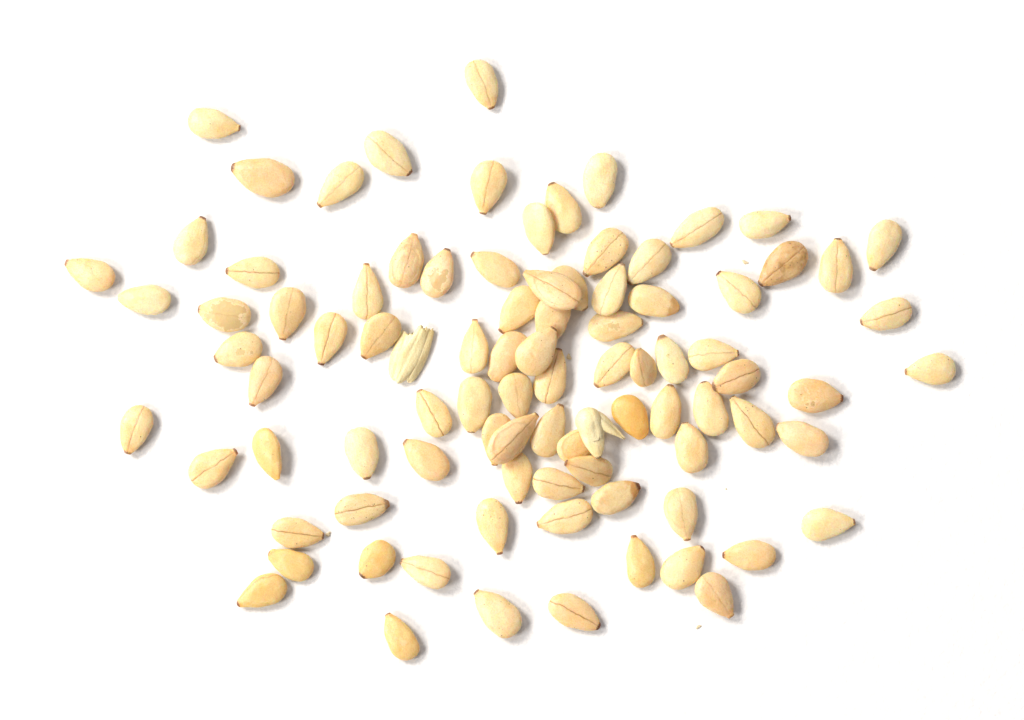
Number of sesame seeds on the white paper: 91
